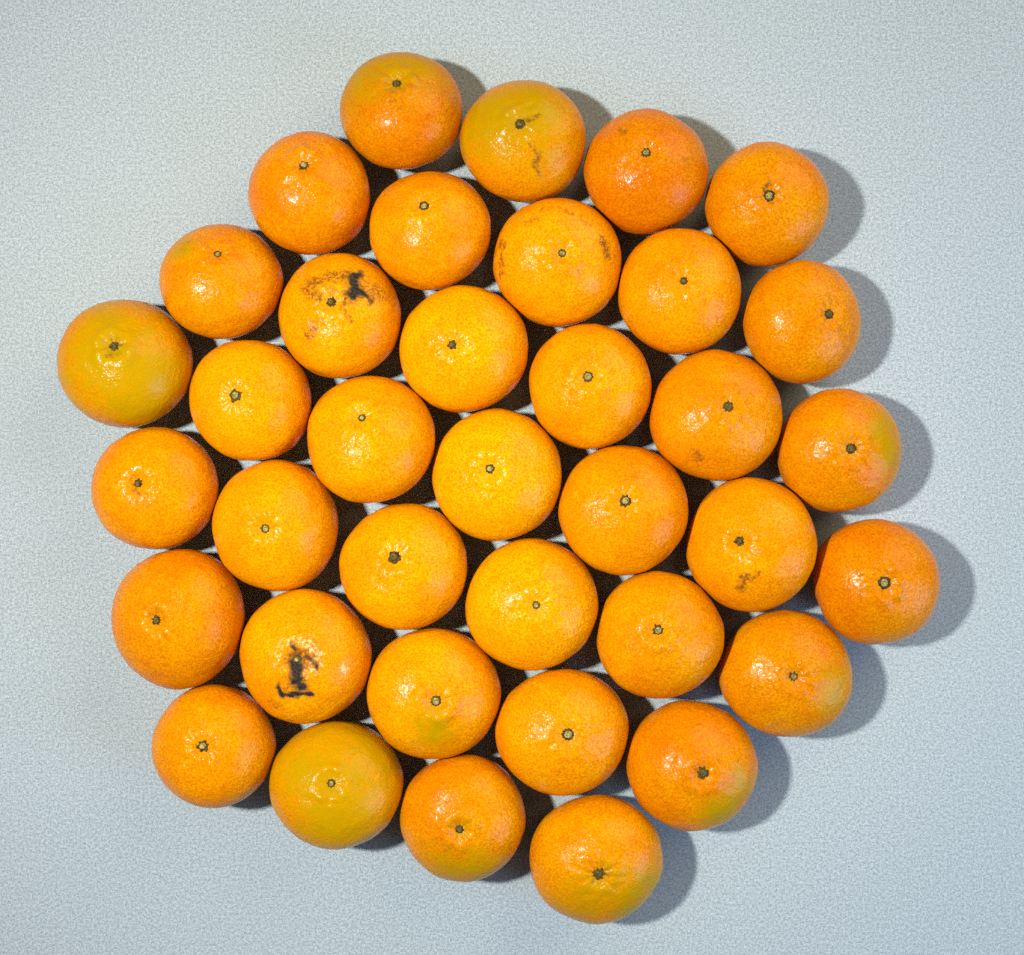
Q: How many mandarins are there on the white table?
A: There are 37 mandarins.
